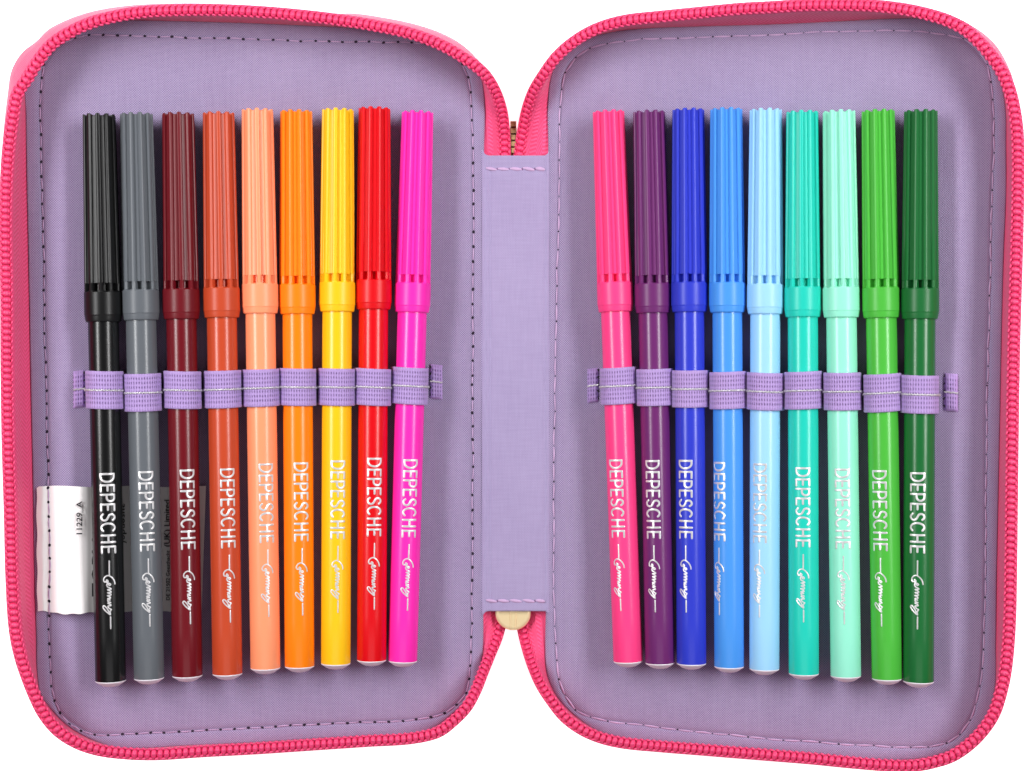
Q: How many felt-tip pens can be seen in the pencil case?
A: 18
